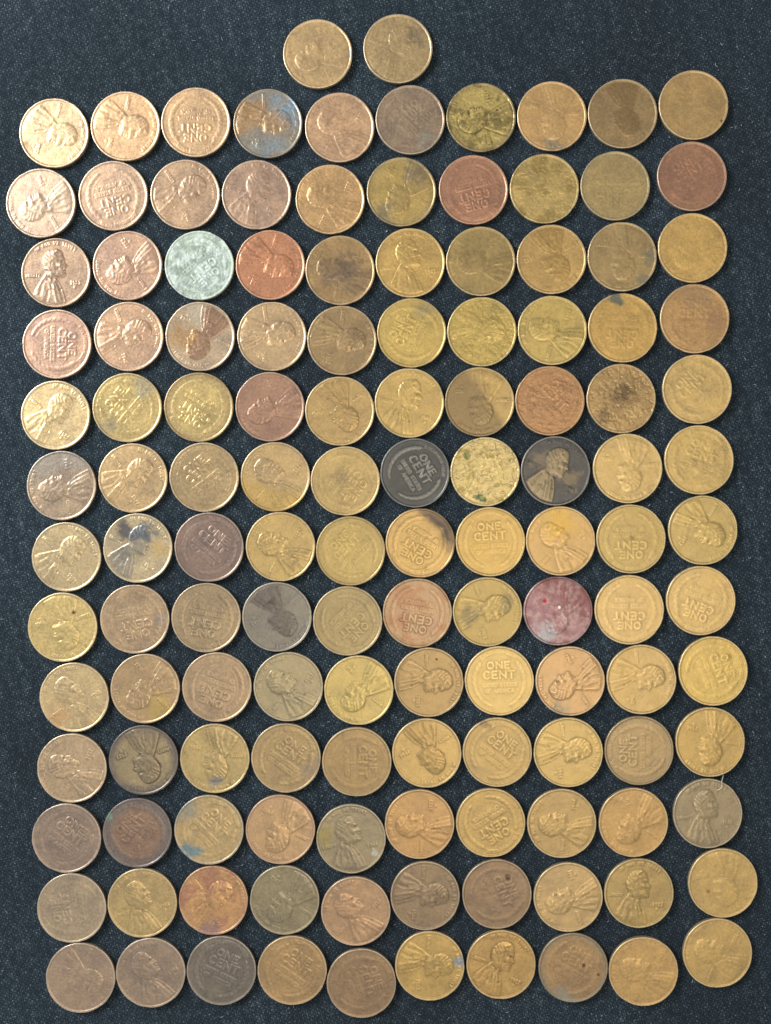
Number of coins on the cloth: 132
